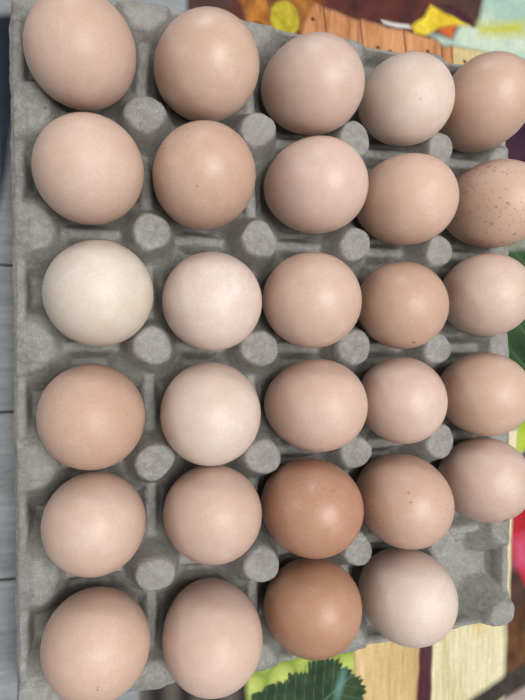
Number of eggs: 29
